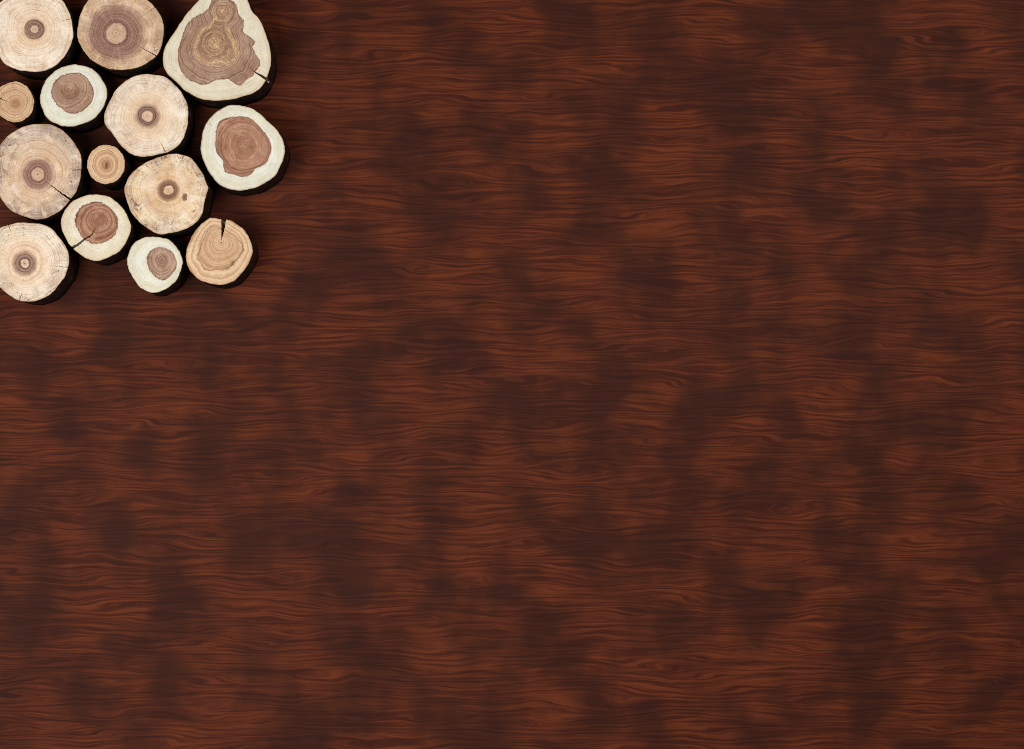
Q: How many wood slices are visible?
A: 14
